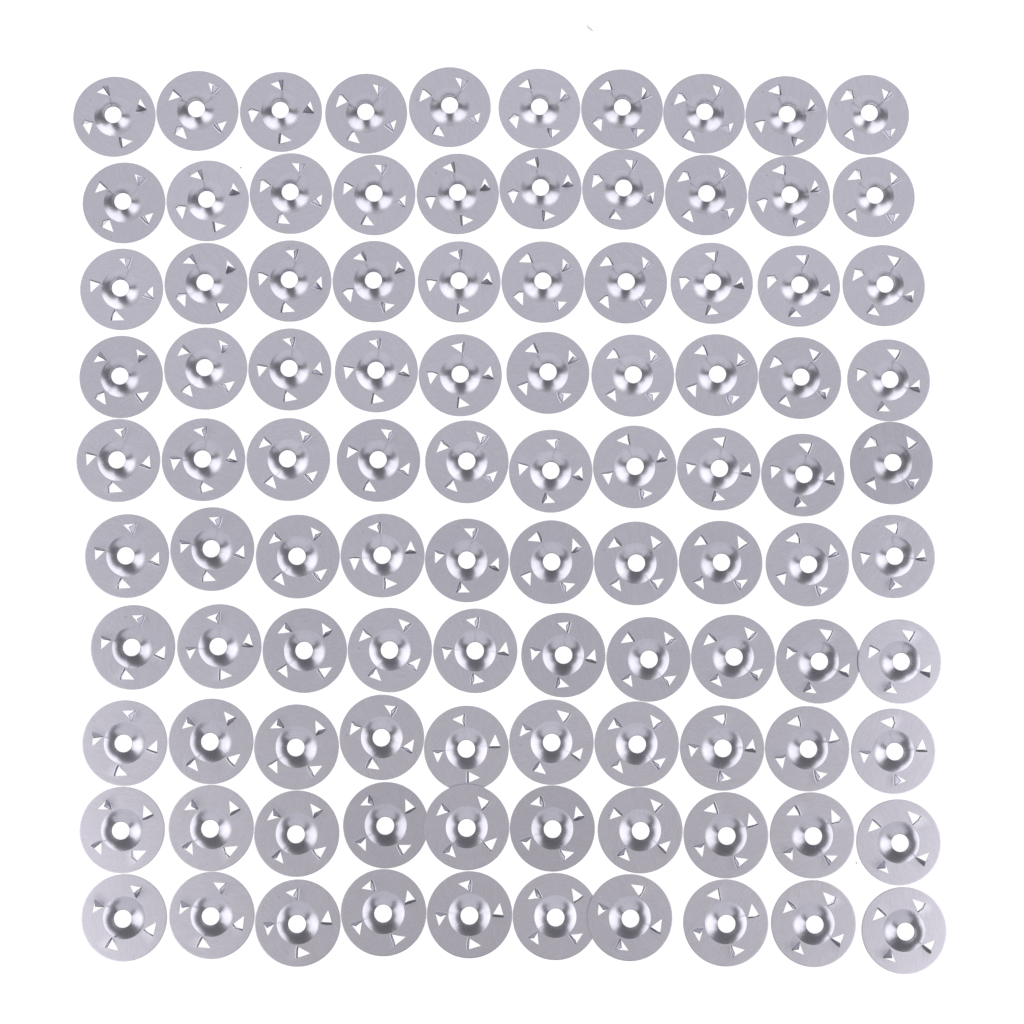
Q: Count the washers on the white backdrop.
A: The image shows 100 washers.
